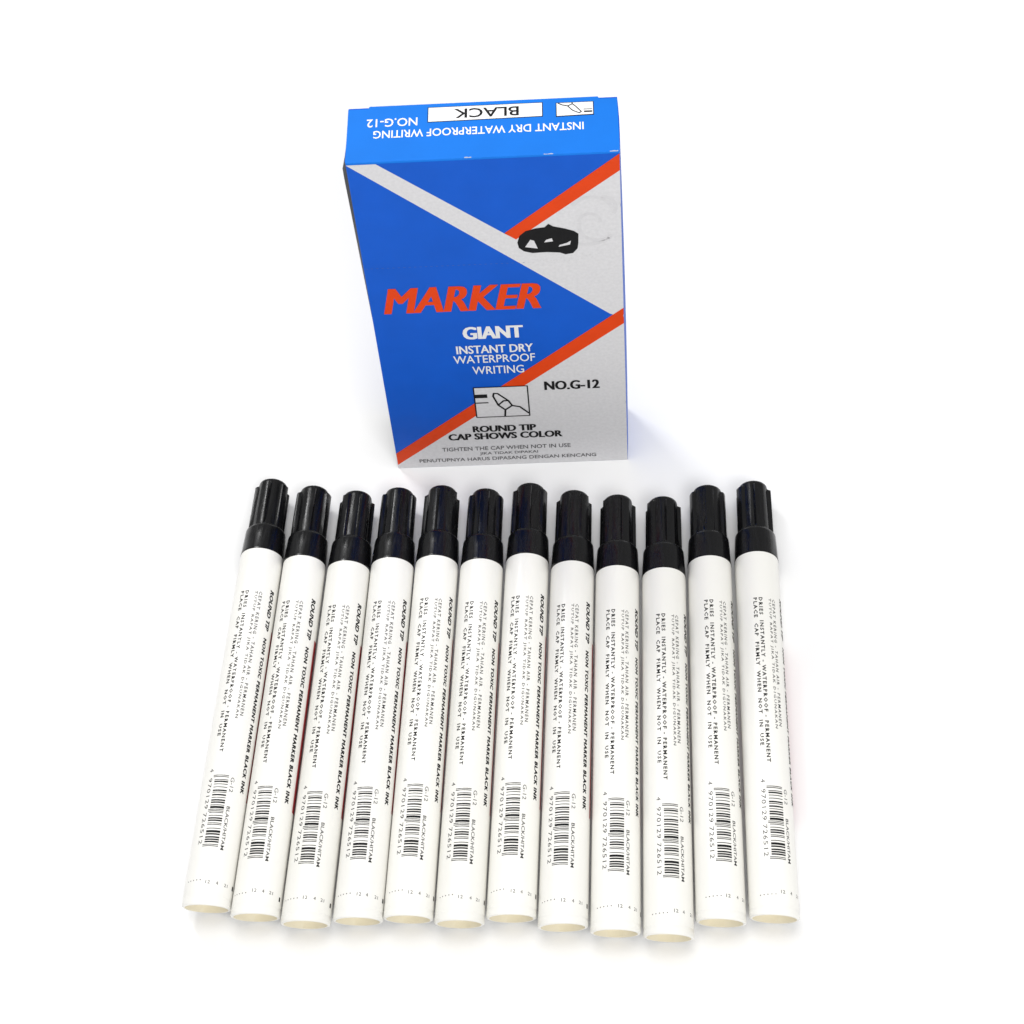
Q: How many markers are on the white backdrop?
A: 12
